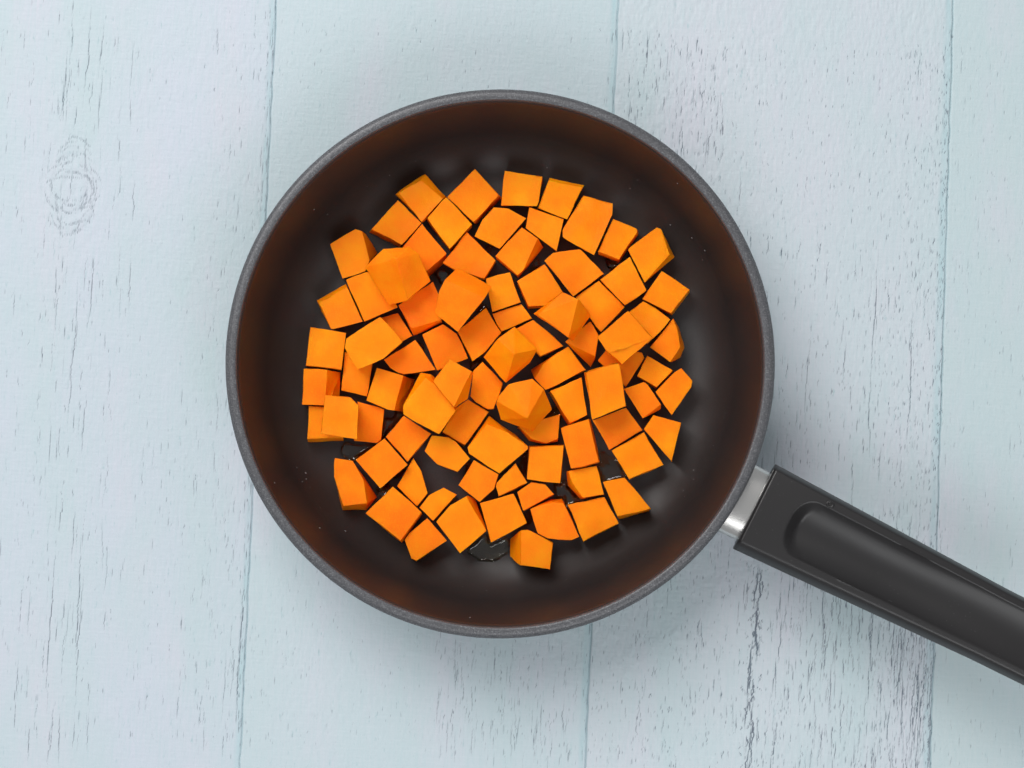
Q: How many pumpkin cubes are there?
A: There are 83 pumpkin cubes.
